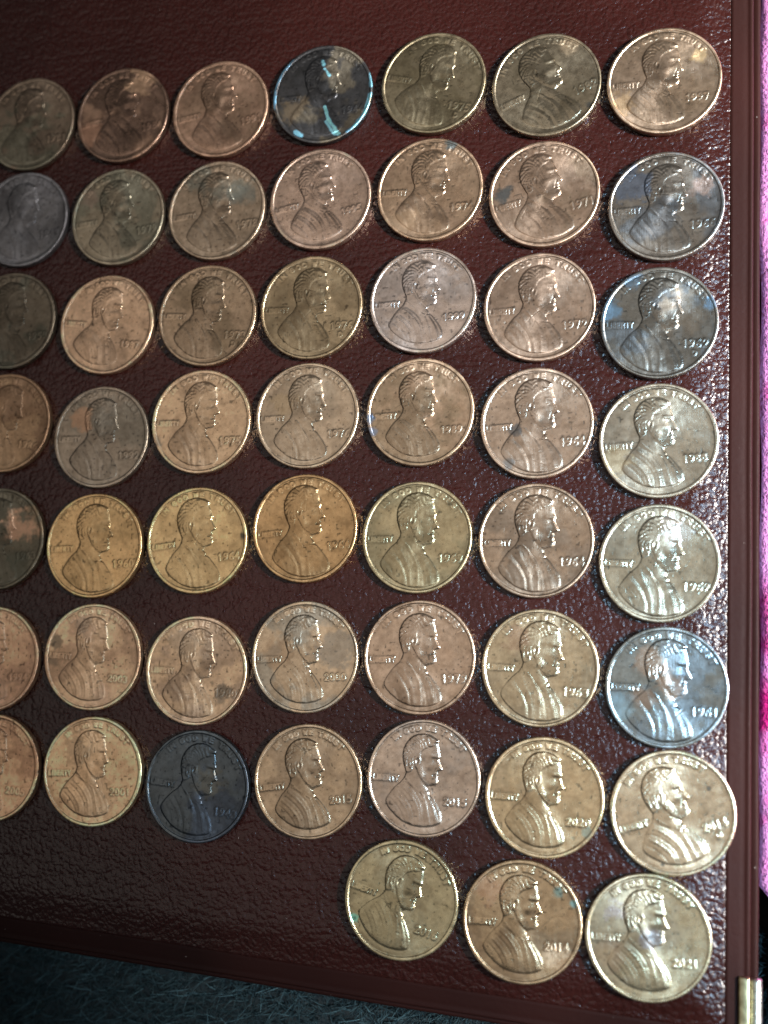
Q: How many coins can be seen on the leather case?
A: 52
